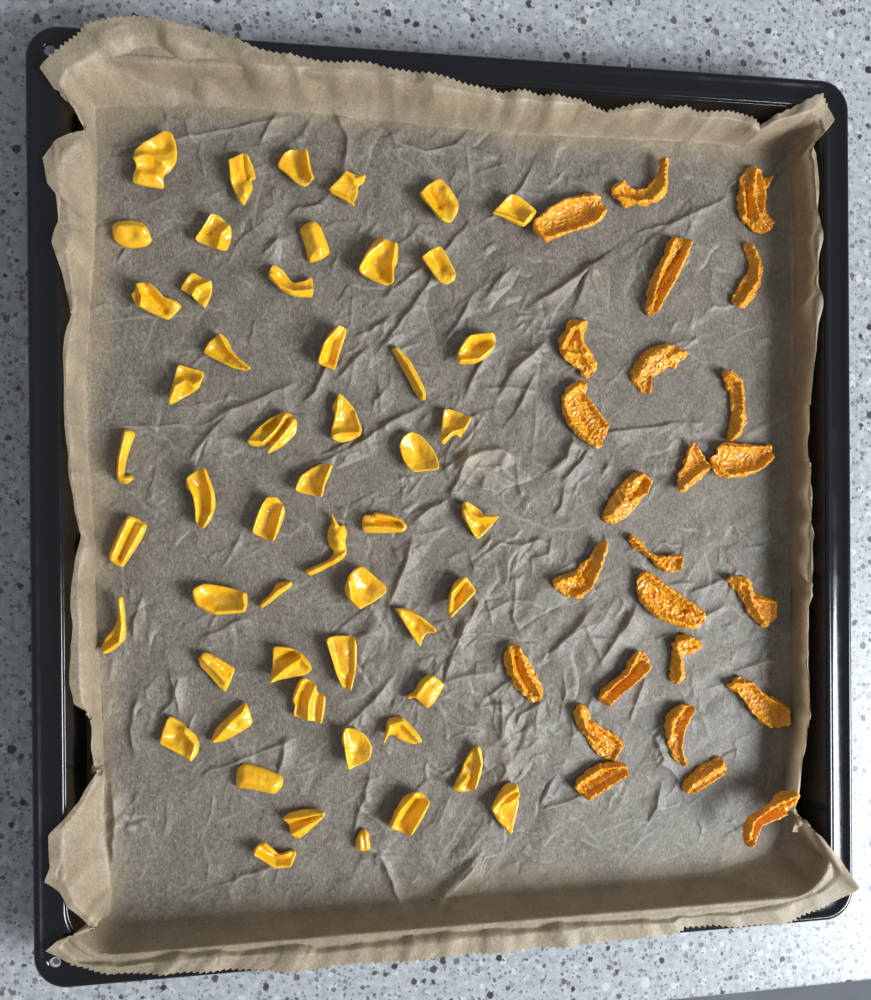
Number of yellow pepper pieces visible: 53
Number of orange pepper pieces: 25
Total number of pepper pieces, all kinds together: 78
